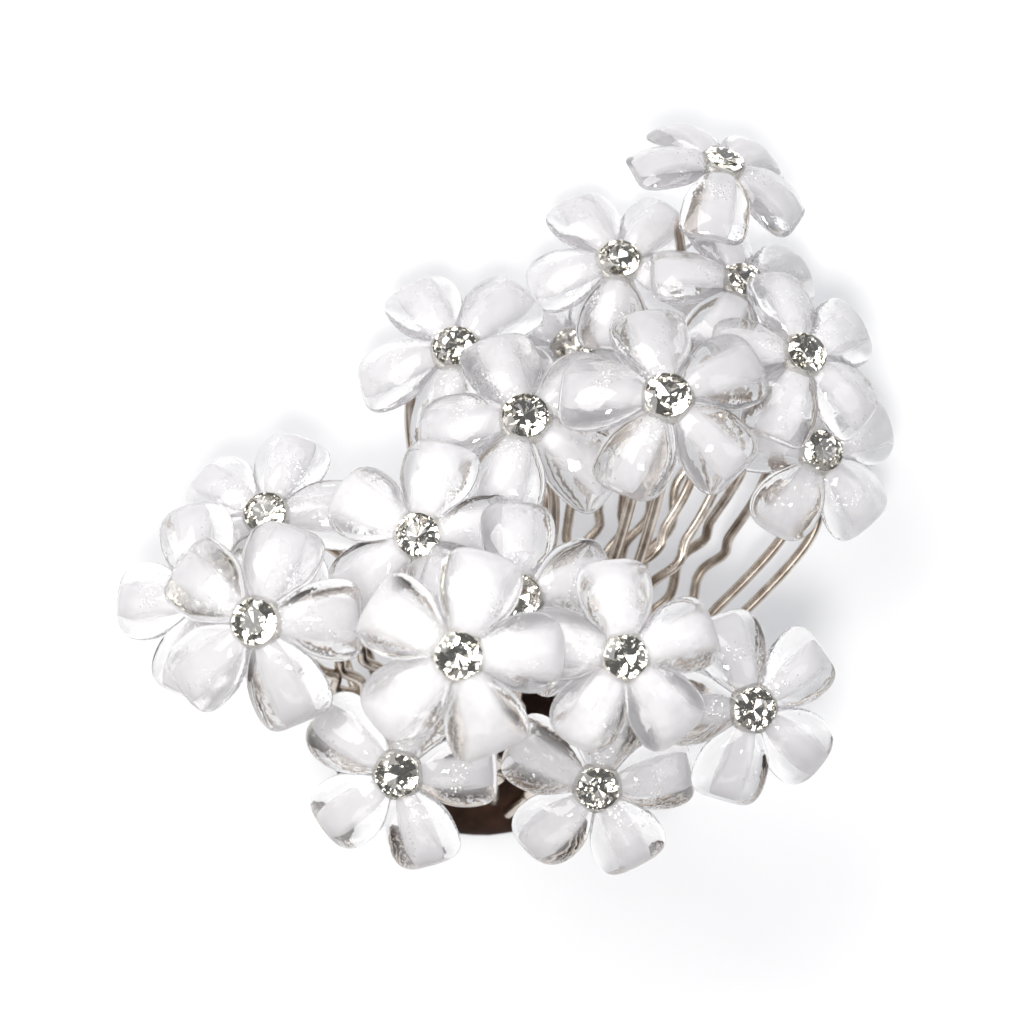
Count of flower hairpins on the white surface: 19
